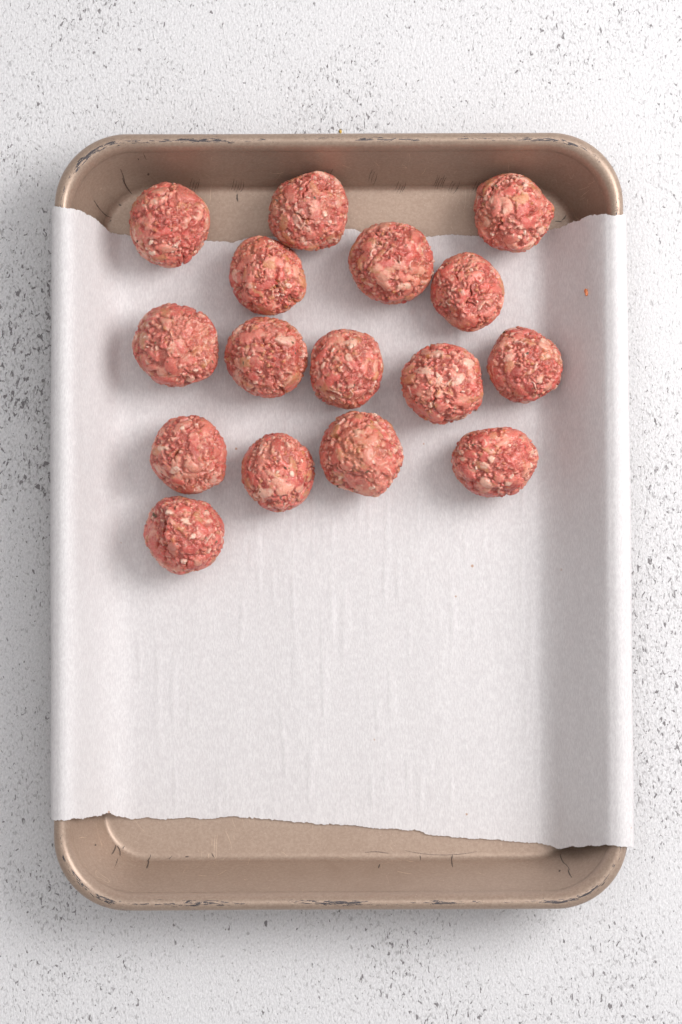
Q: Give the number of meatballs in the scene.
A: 16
